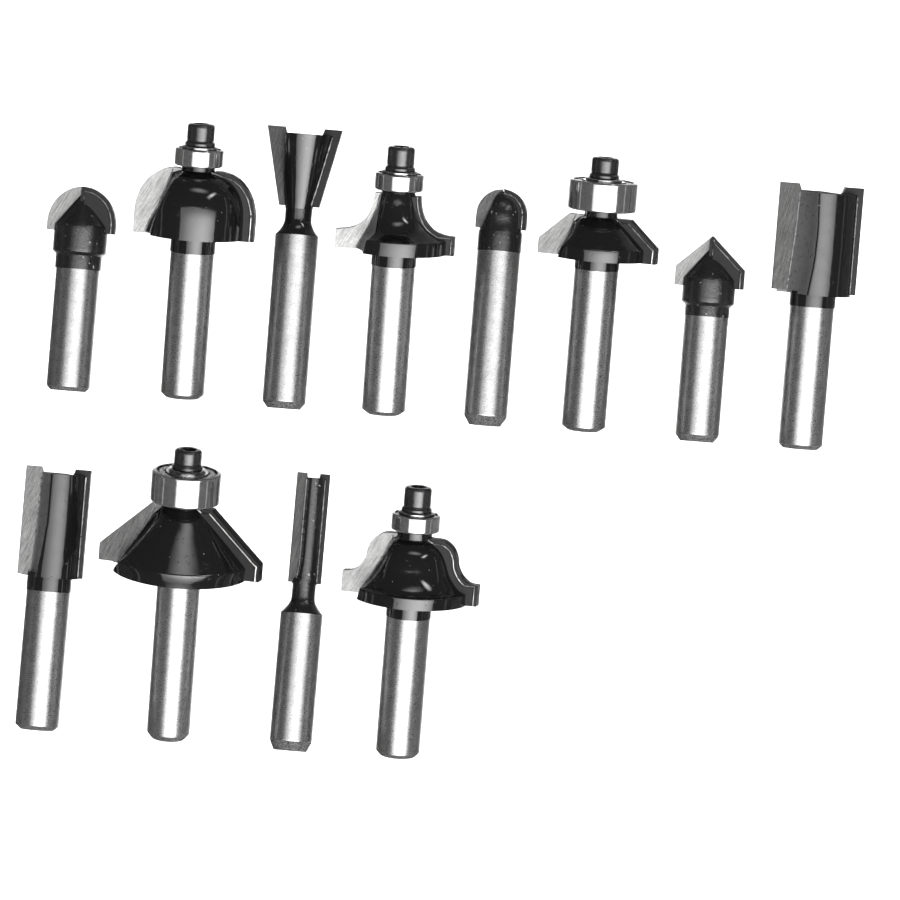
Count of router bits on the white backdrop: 12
